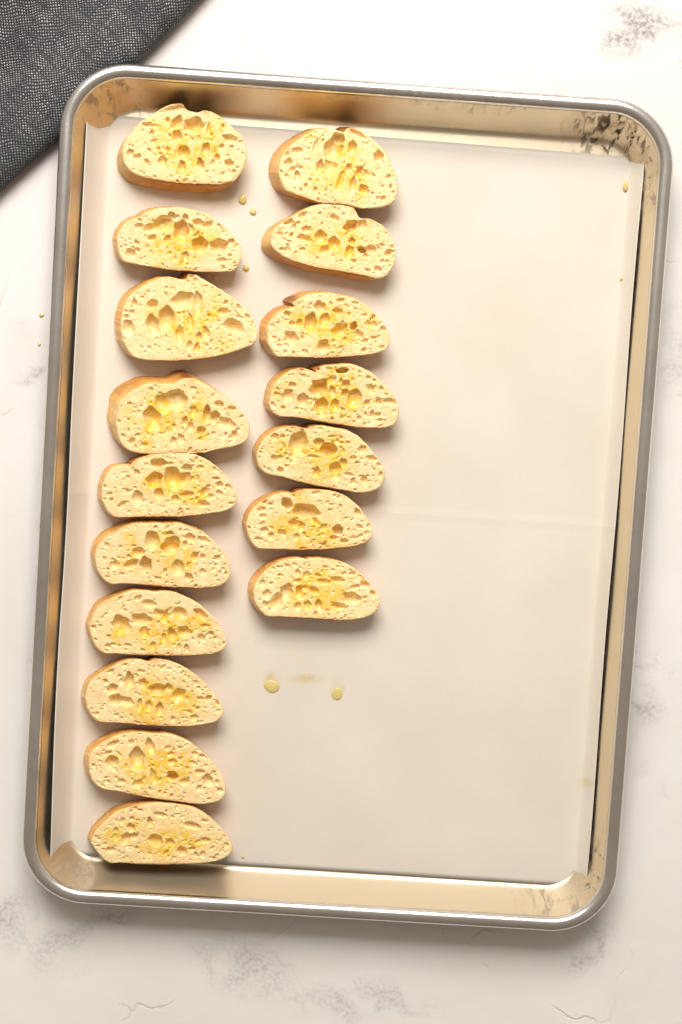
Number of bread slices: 17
